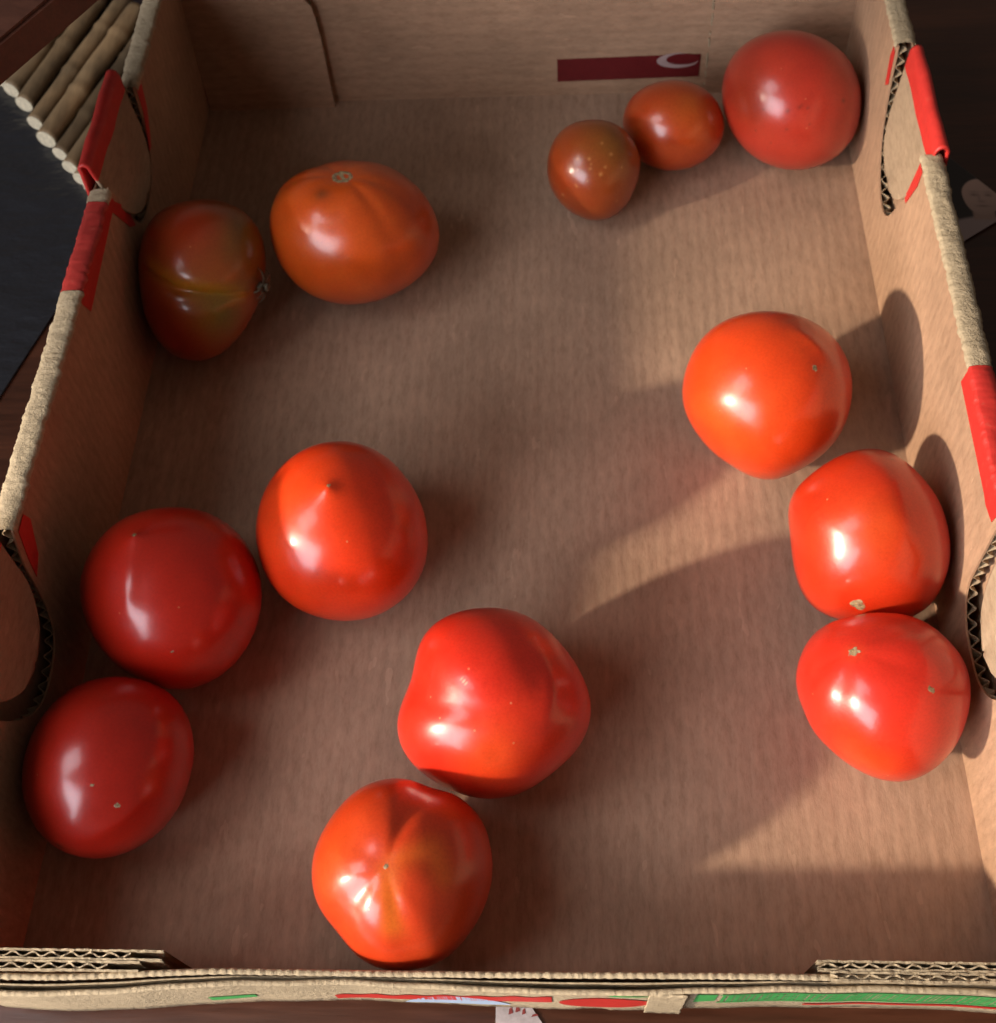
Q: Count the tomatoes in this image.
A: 13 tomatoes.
